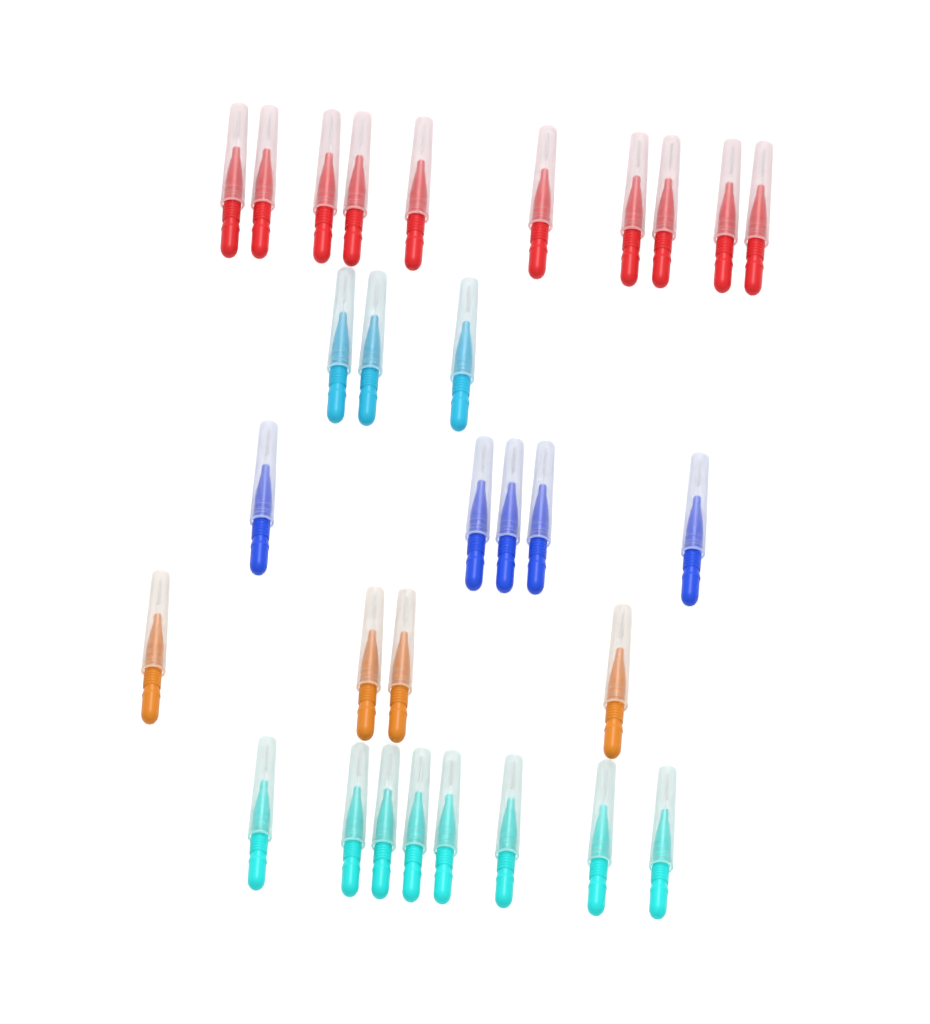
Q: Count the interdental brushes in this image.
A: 30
